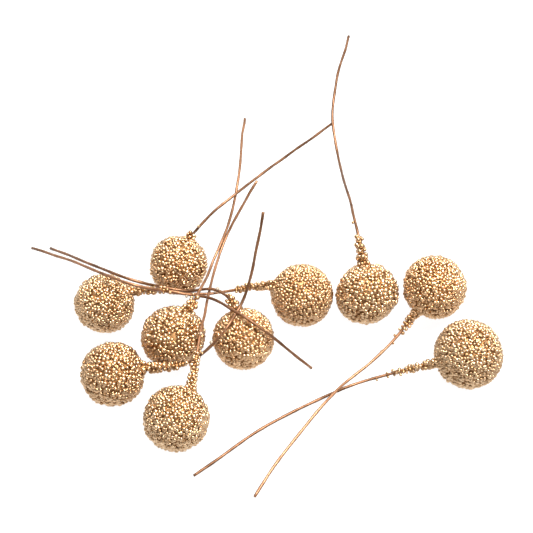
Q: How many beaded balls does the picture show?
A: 10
